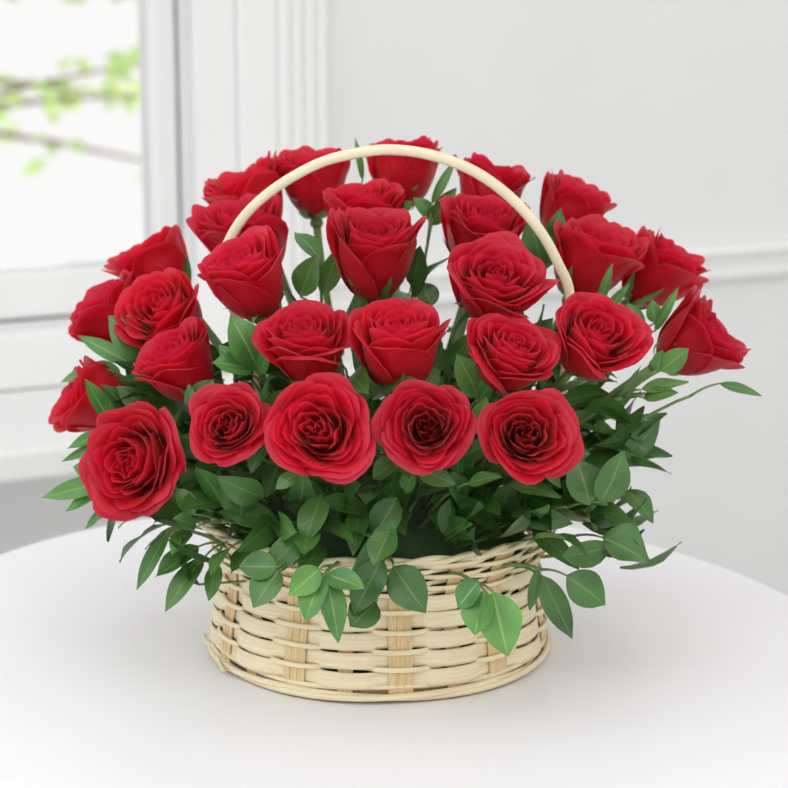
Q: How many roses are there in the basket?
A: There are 28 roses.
